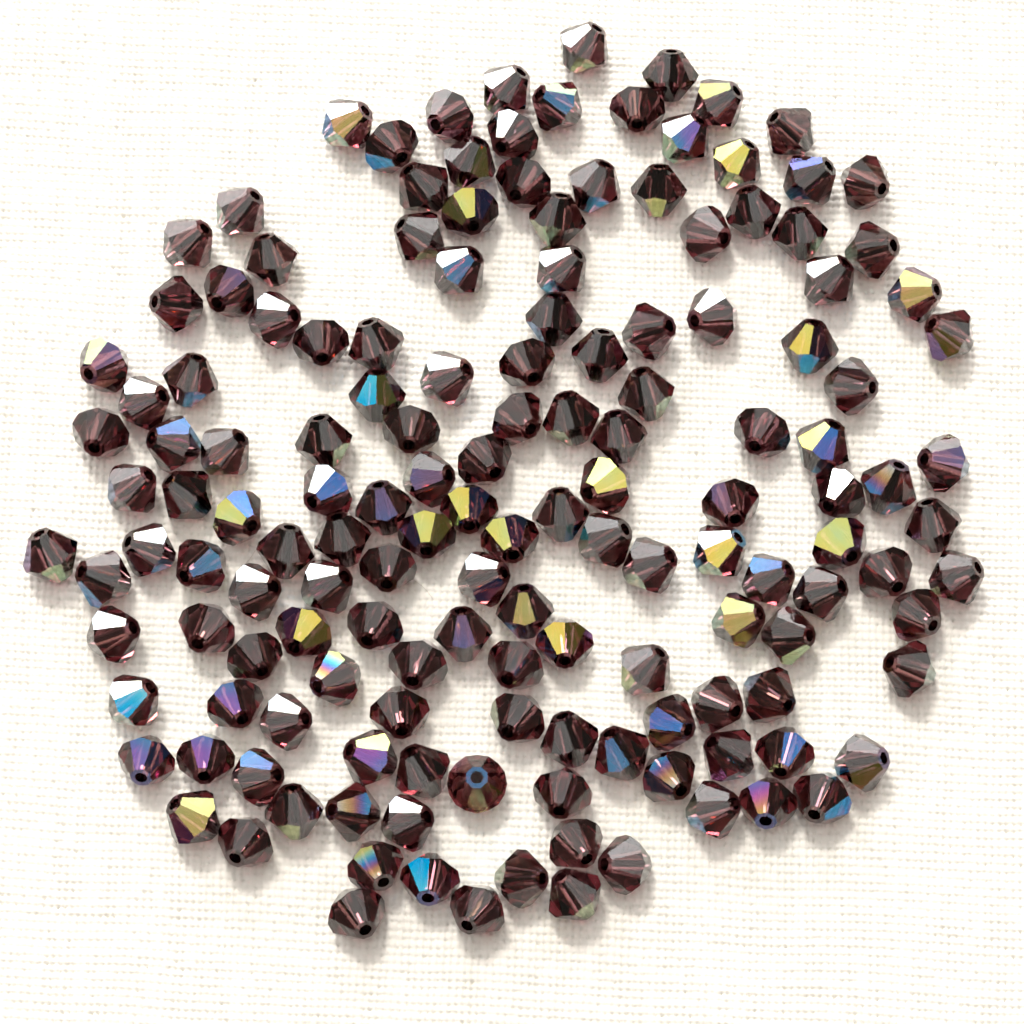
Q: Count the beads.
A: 151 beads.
